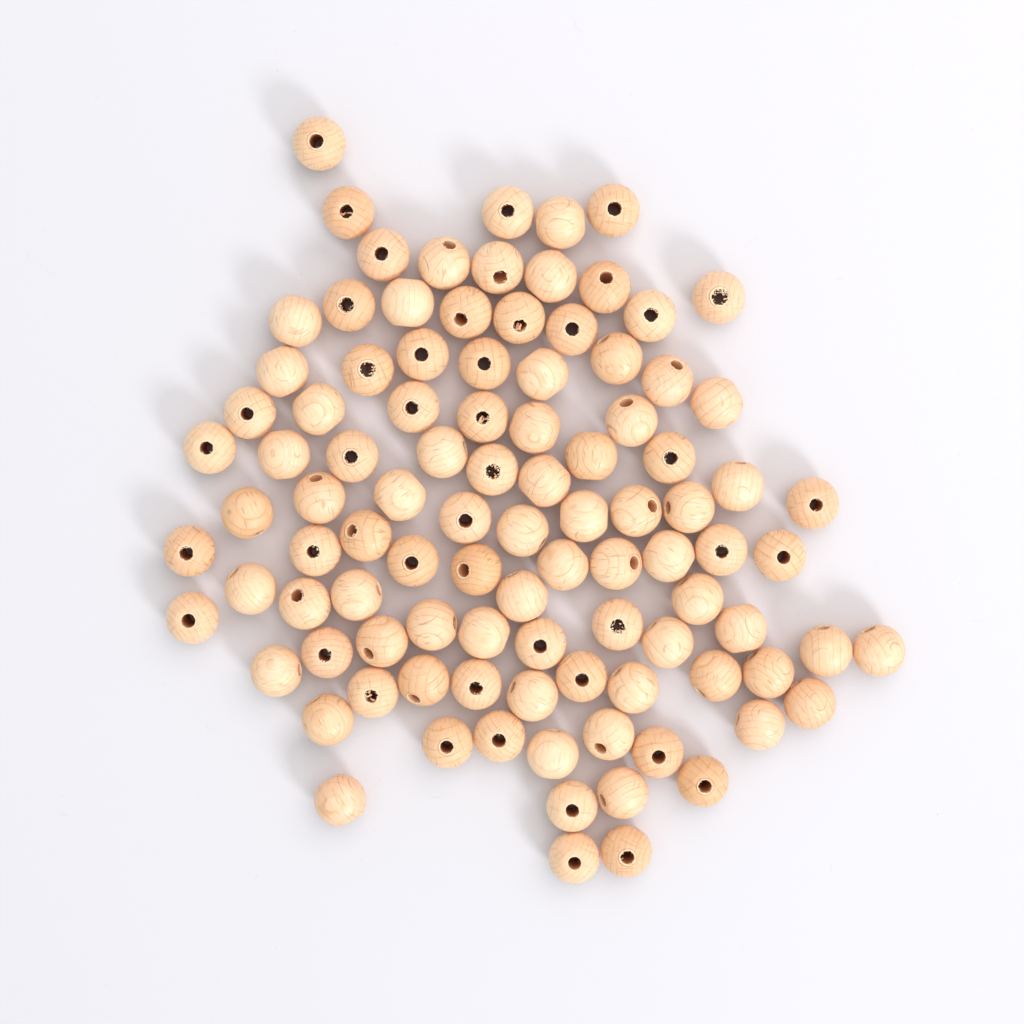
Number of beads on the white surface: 99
